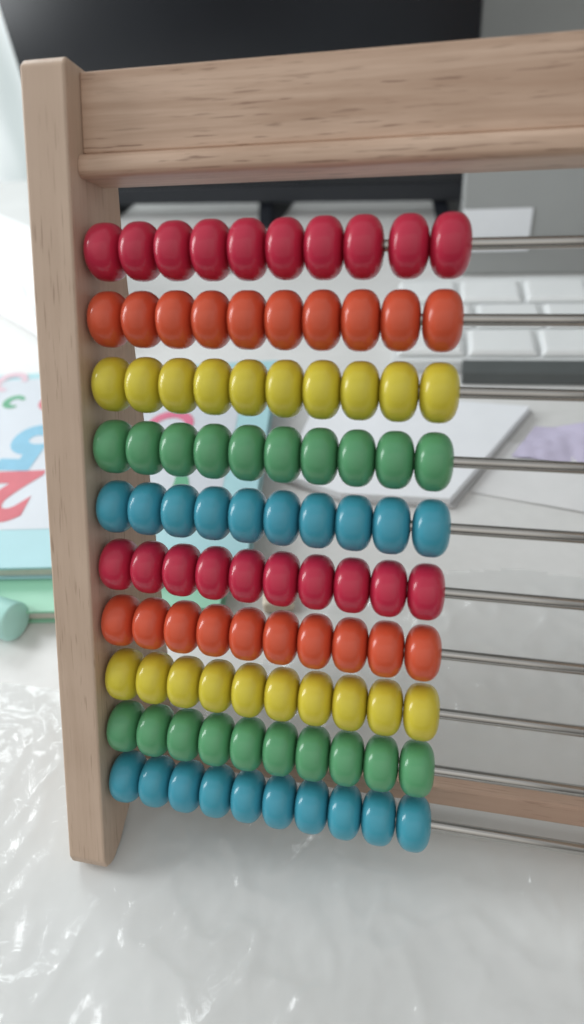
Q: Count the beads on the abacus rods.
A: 100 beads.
